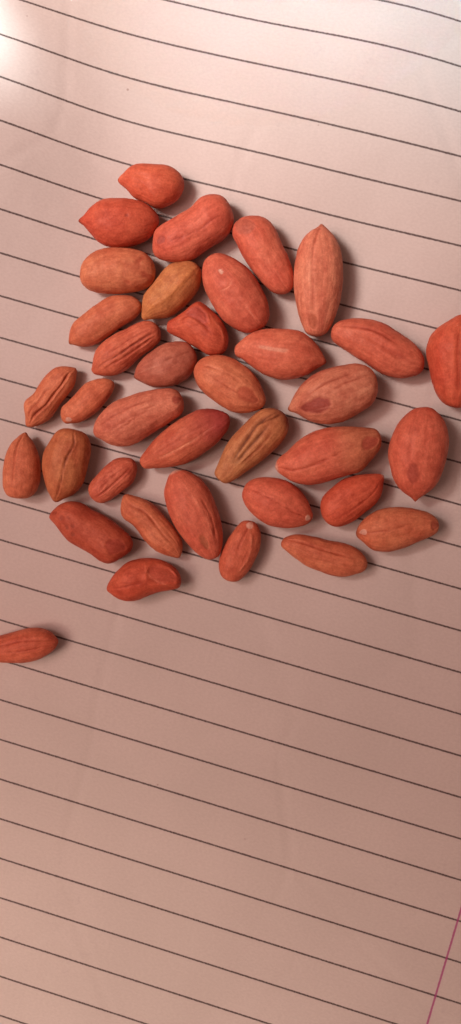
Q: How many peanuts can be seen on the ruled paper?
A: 37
